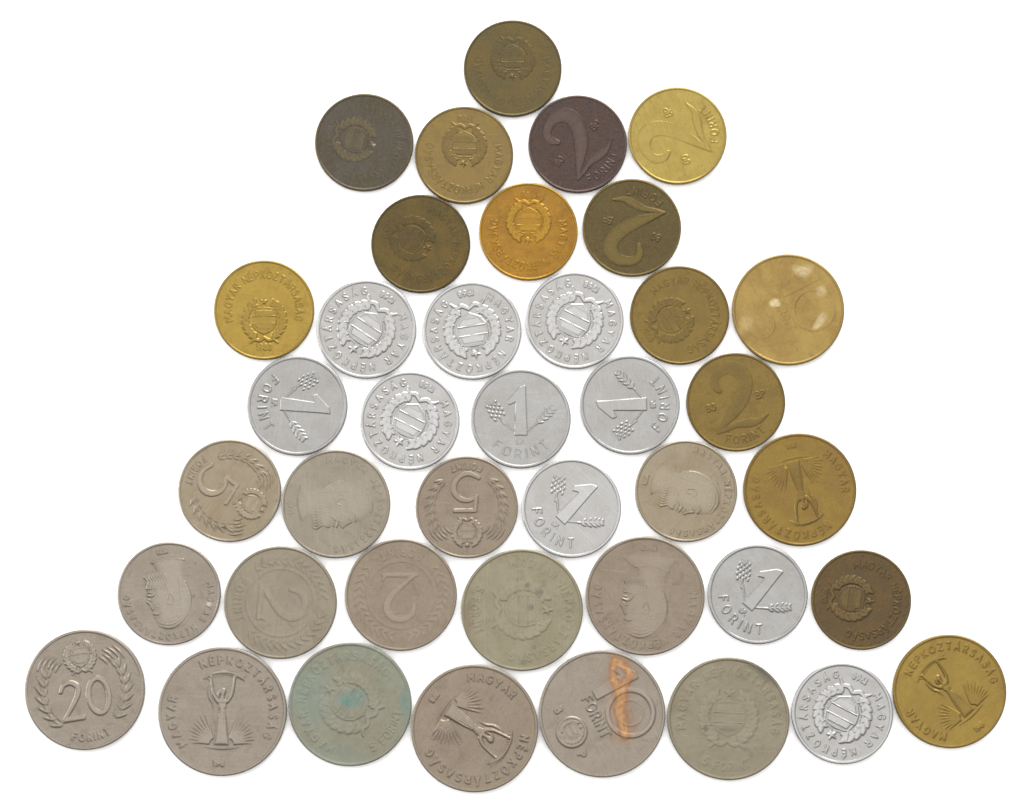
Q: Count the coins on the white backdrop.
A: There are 40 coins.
